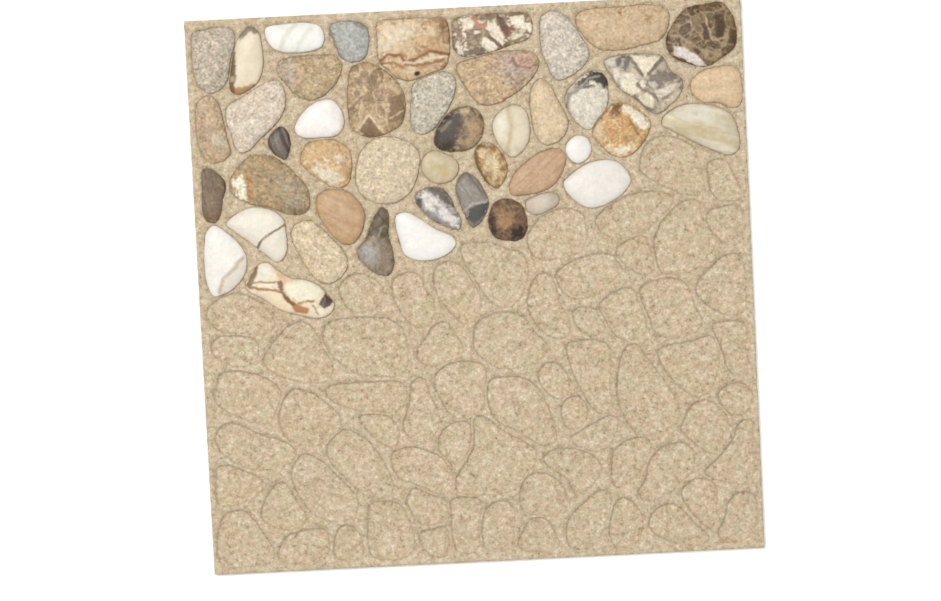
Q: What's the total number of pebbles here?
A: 45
